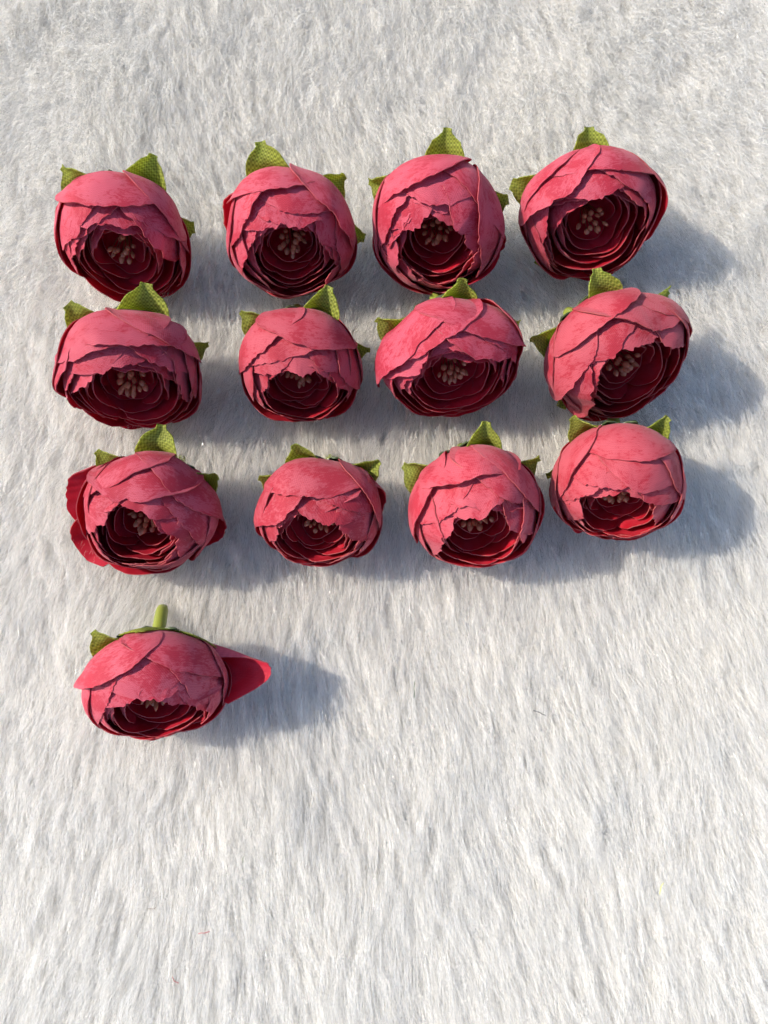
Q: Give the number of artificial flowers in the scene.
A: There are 13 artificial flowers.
